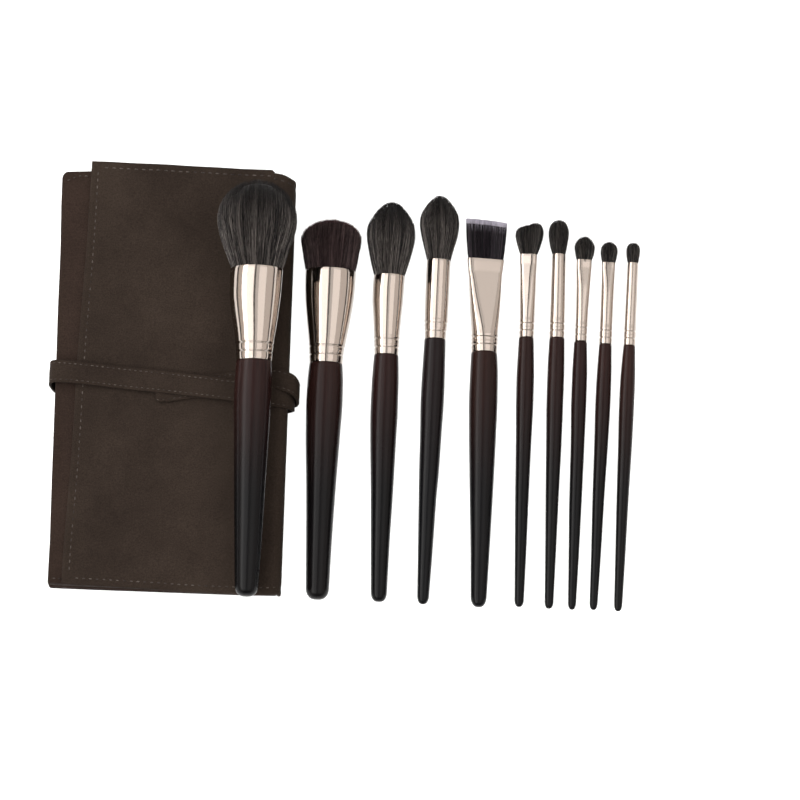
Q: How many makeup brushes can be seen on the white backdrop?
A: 10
